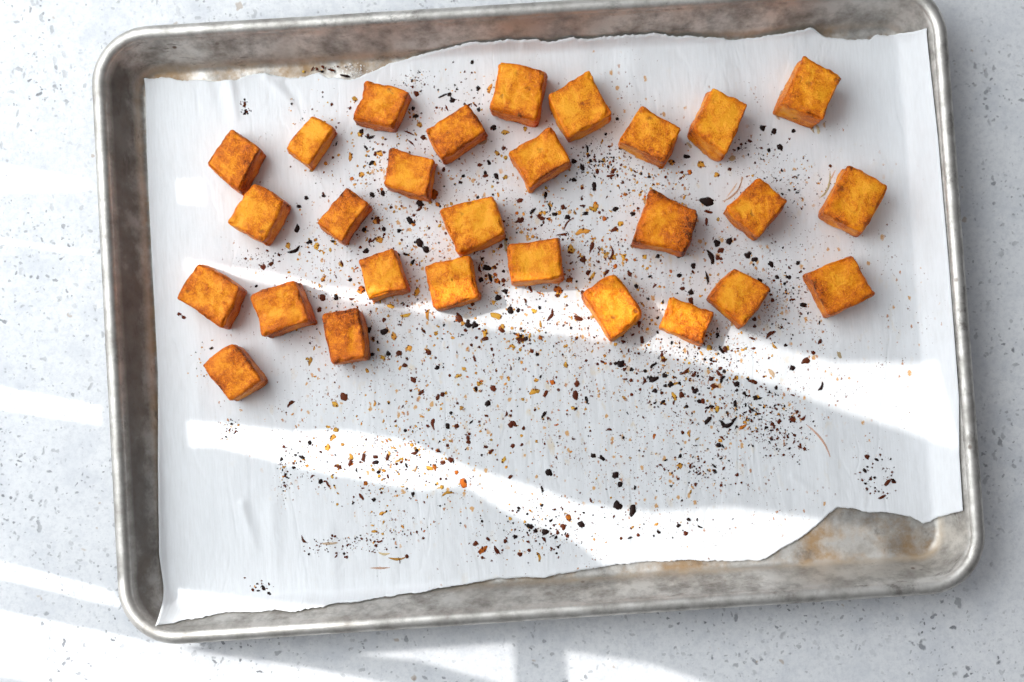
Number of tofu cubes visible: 28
